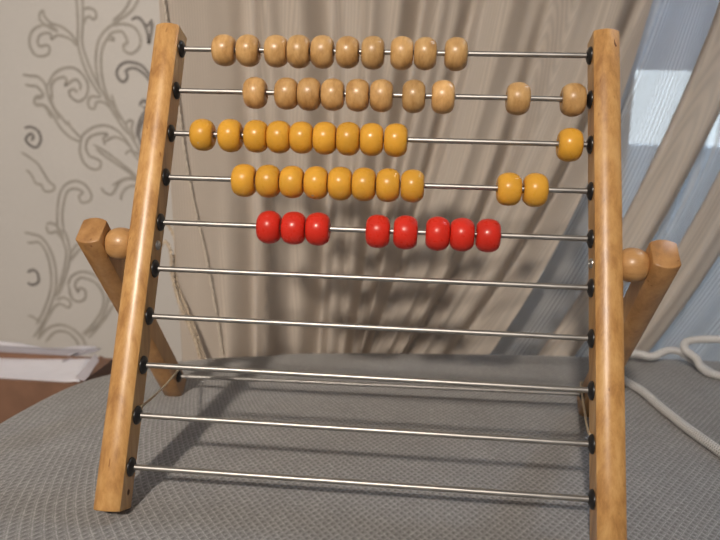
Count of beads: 48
